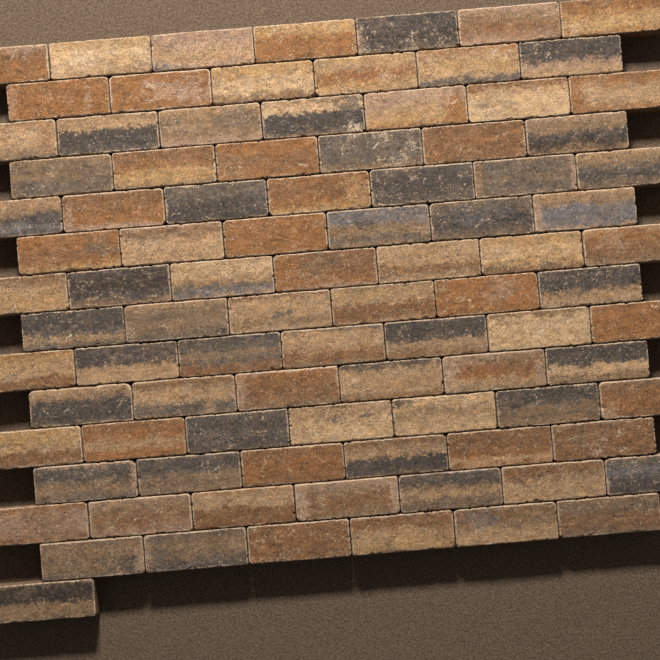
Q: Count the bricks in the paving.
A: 92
